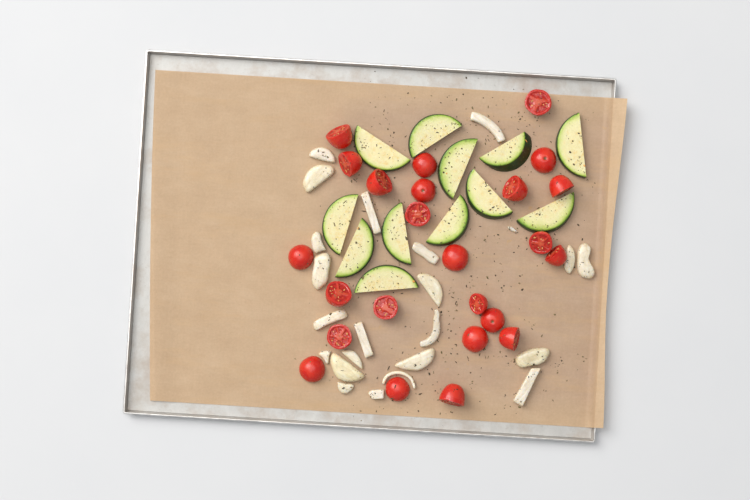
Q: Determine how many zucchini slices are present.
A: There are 12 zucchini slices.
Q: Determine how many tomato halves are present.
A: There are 24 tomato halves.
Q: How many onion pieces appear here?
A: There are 23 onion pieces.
